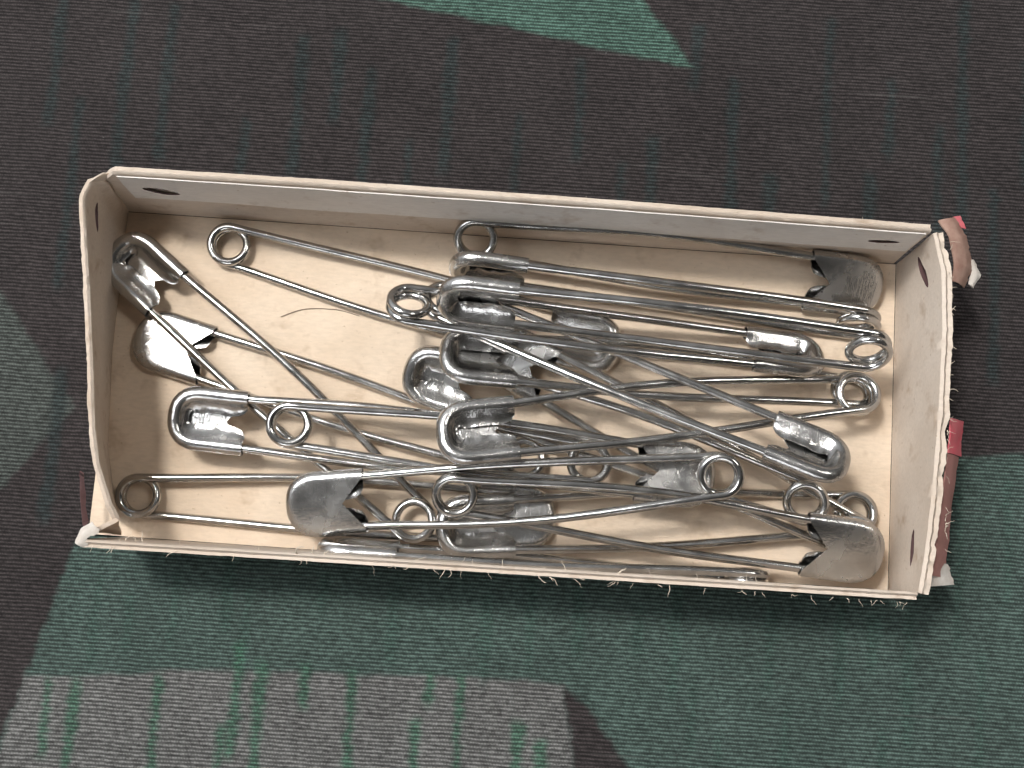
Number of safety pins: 19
